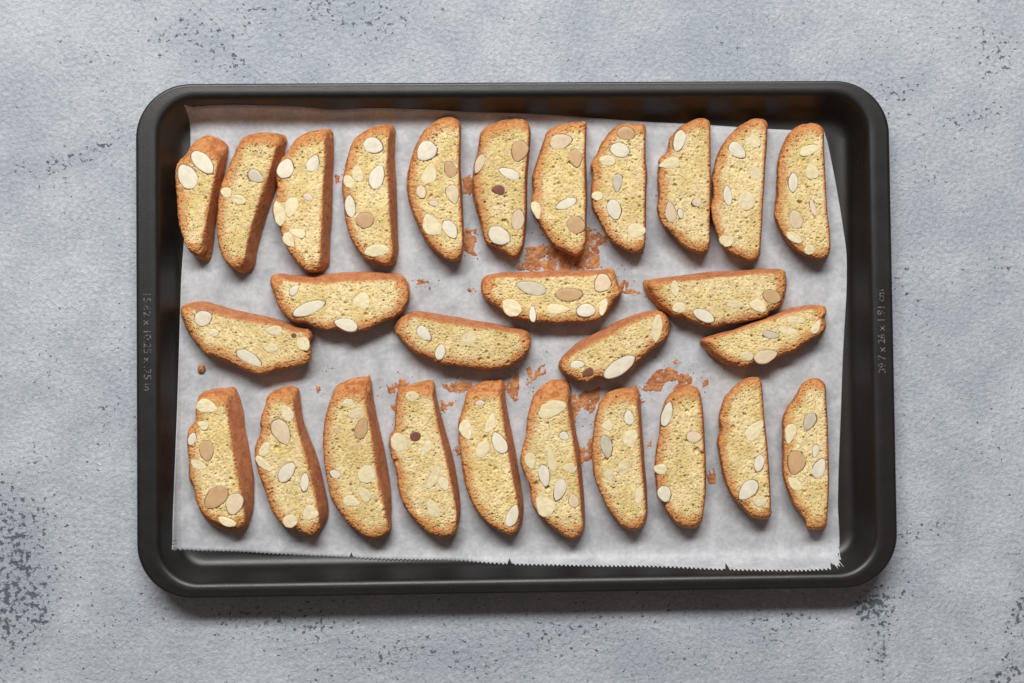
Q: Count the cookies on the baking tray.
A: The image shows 28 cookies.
